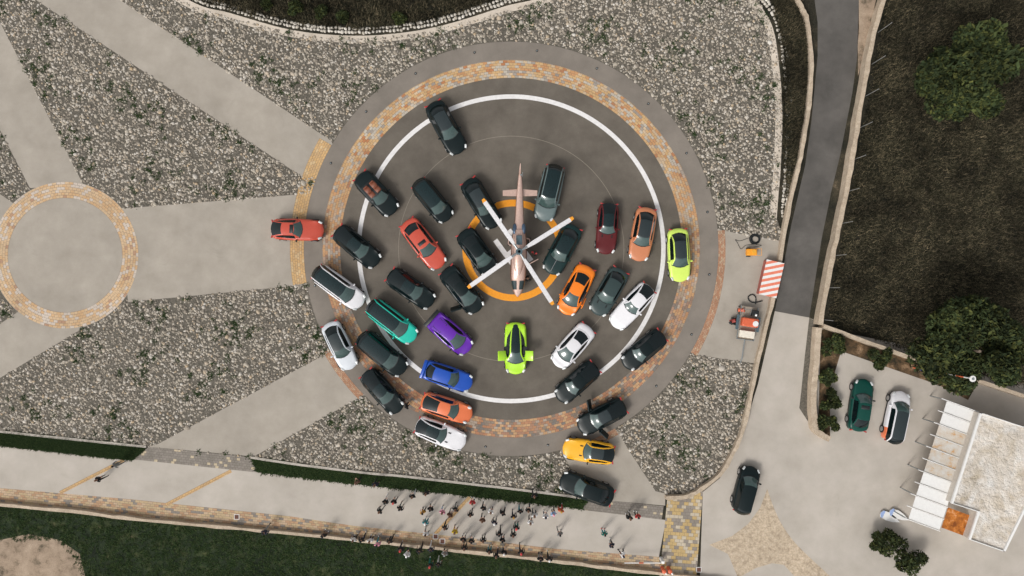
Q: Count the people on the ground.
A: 72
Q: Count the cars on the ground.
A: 37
